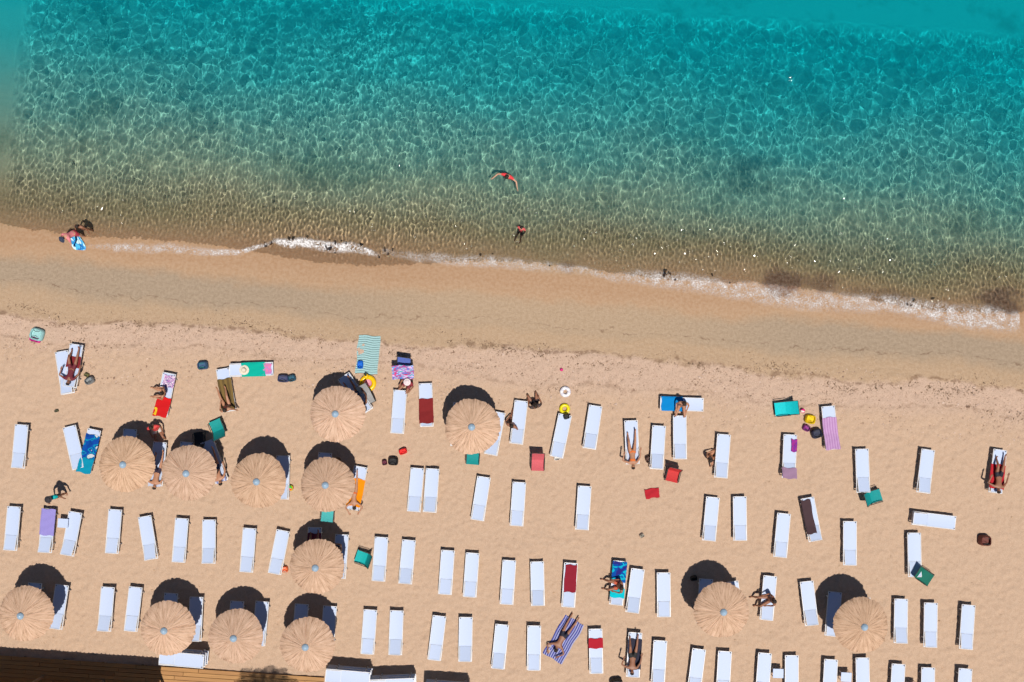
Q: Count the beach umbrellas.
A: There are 13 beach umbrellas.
